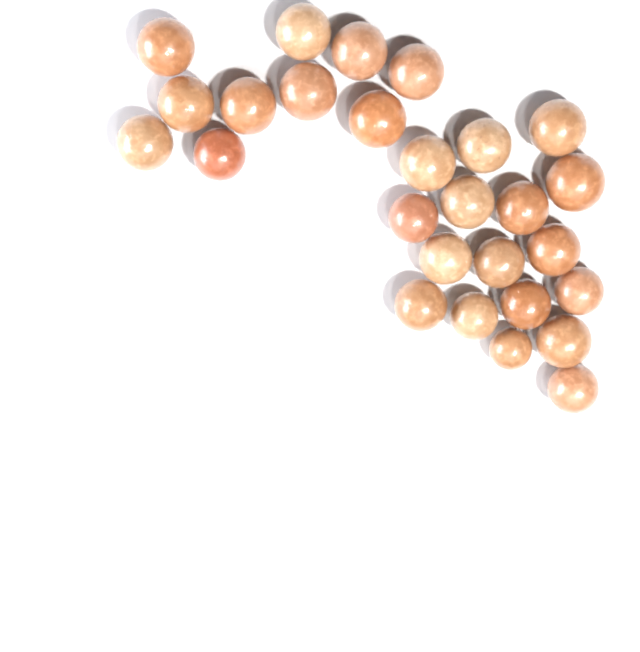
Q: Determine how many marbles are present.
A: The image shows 27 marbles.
